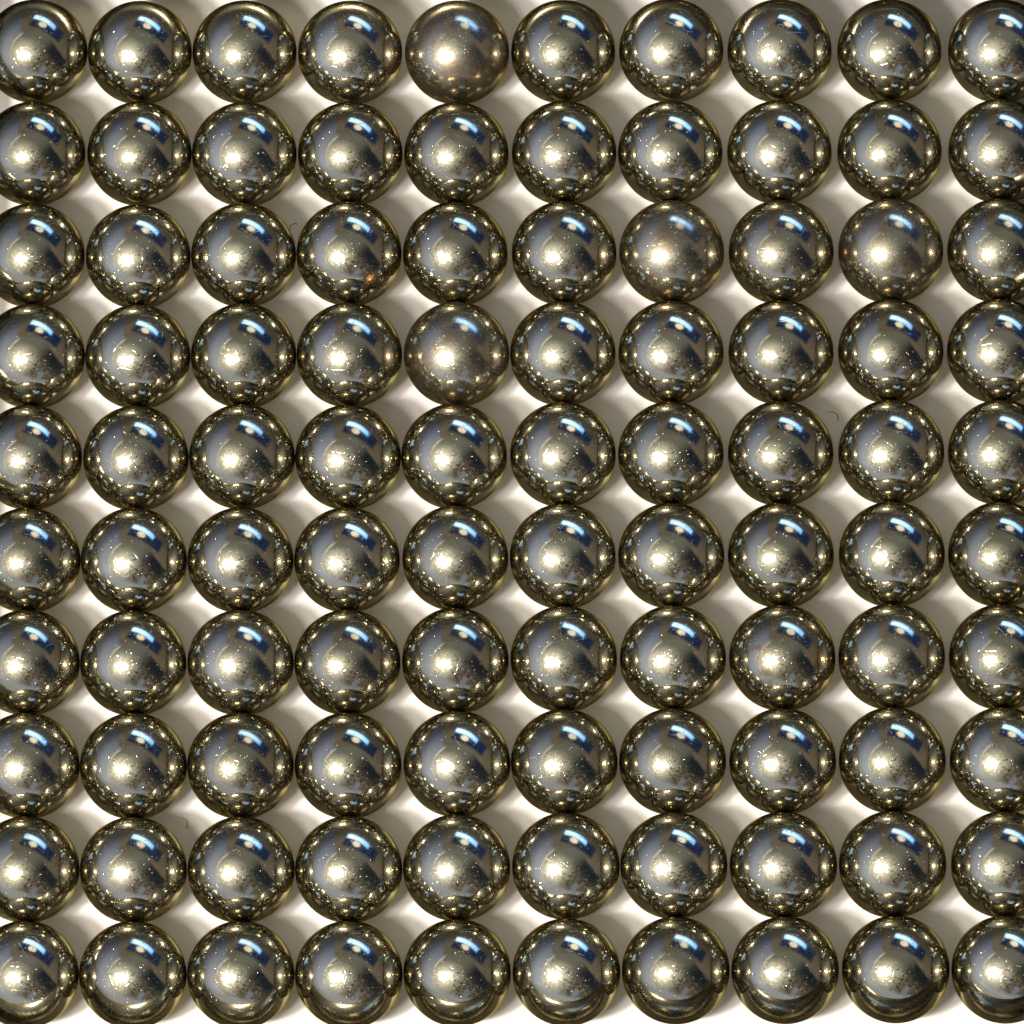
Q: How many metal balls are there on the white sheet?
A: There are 100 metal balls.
